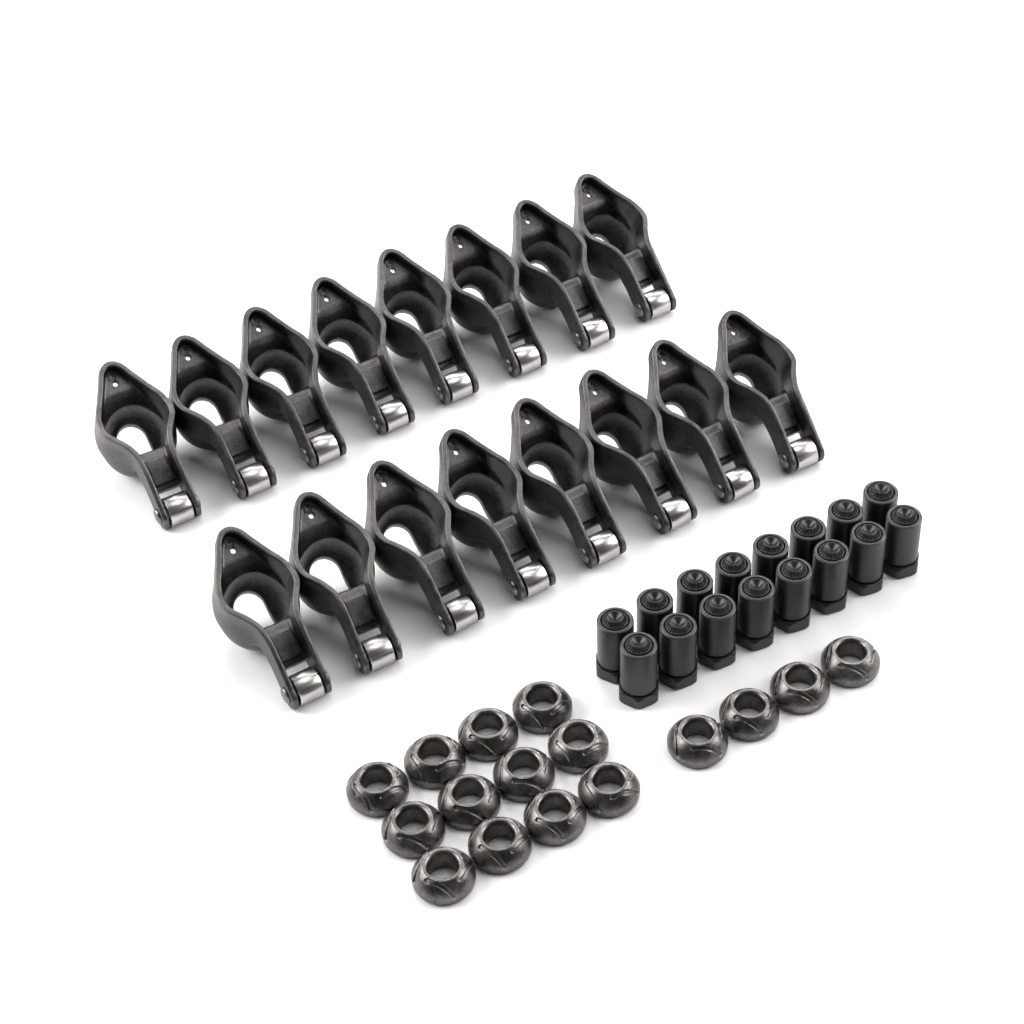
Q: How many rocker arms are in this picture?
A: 16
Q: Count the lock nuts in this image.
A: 16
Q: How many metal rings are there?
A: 16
